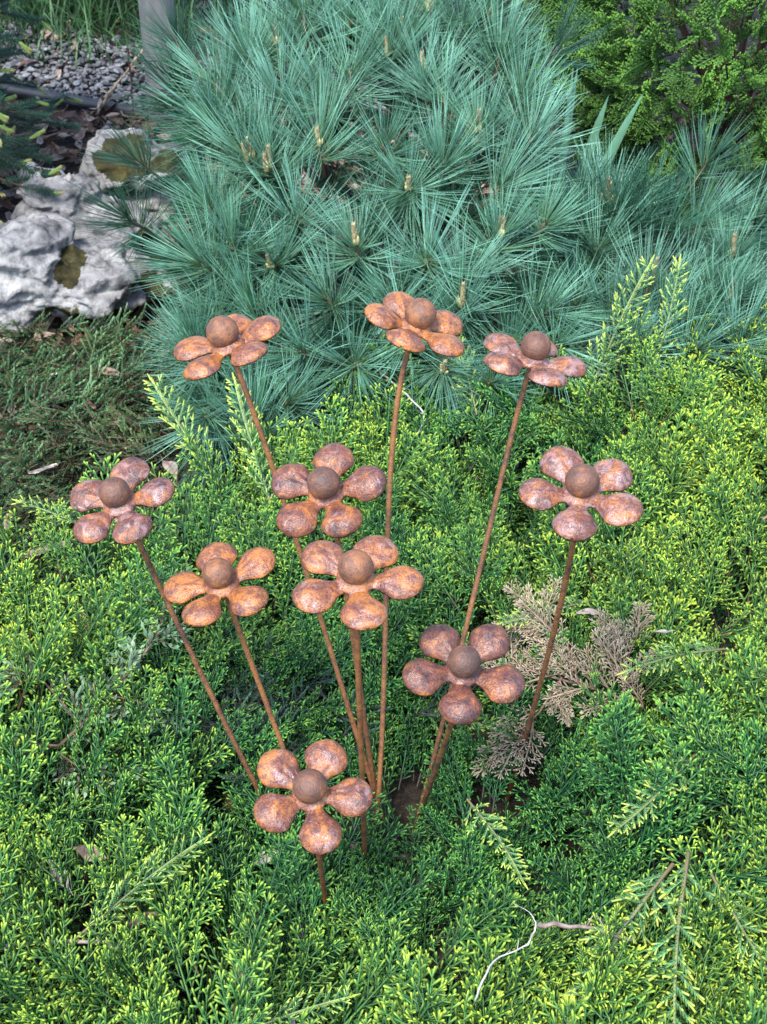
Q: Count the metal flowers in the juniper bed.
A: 10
